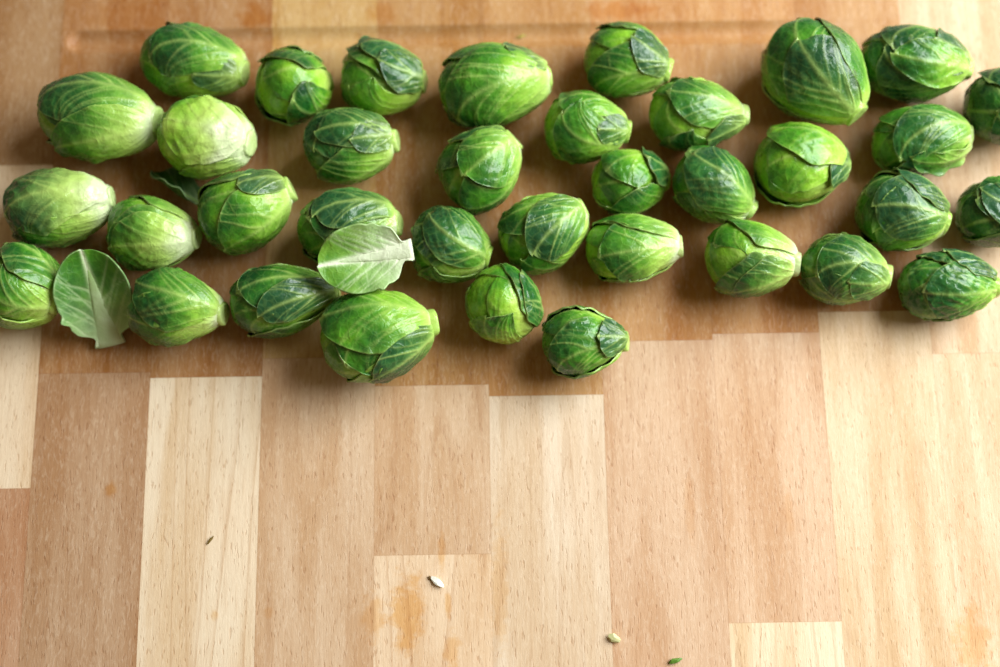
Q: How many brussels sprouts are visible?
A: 36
